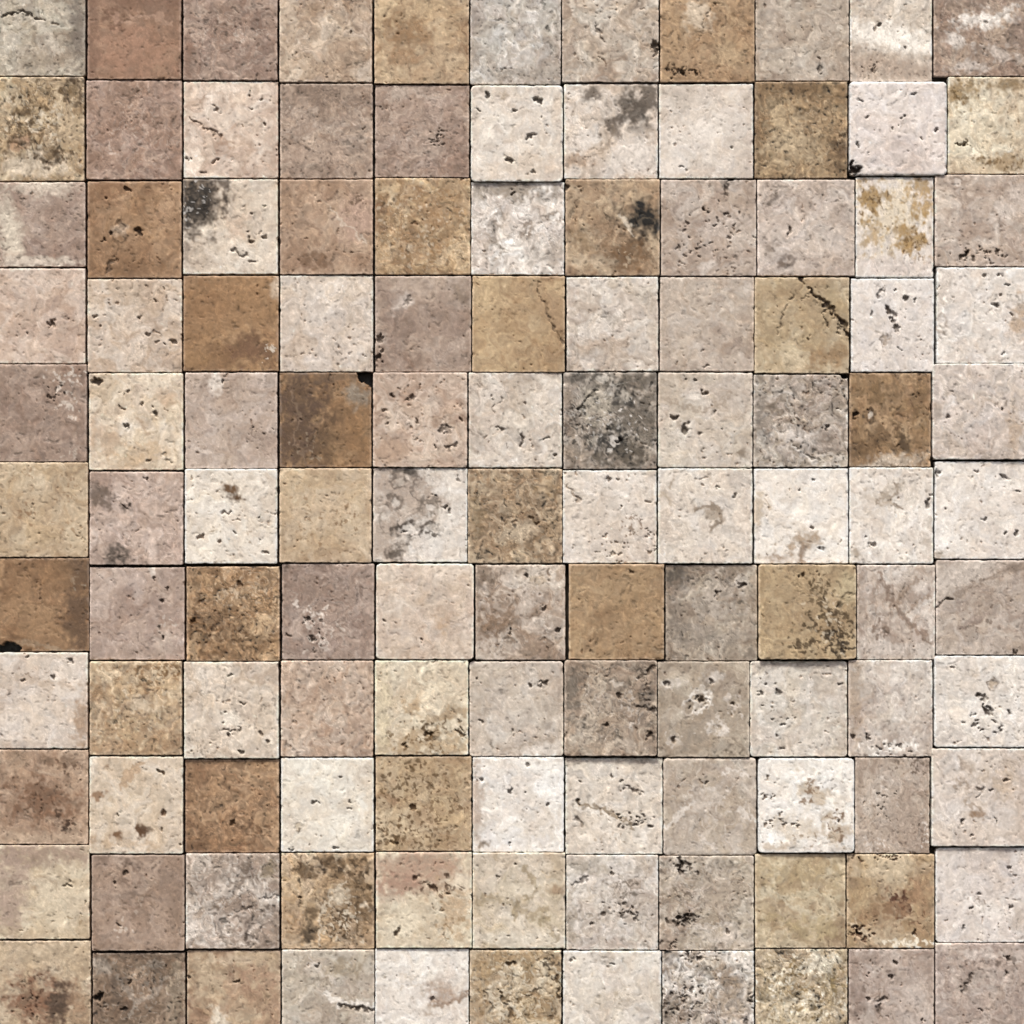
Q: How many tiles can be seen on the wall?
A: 121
